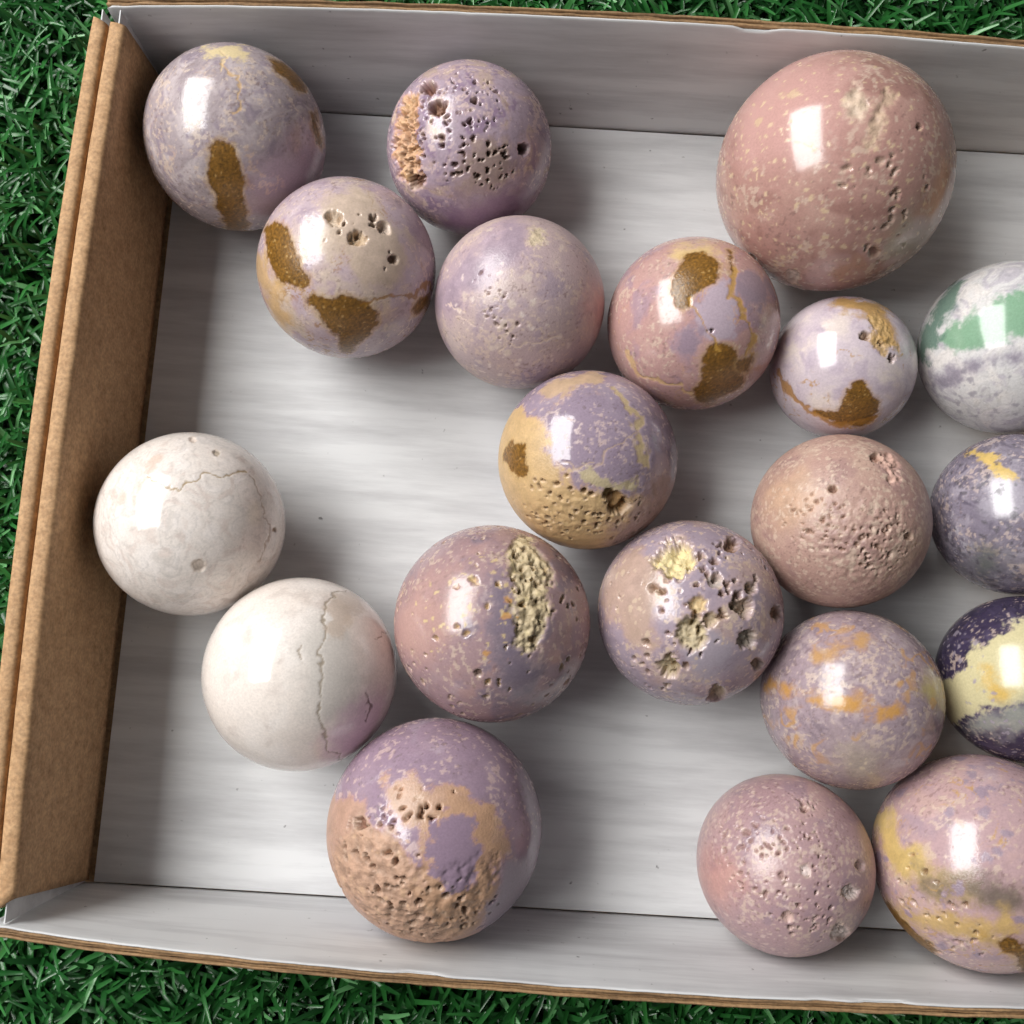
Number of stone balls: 20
